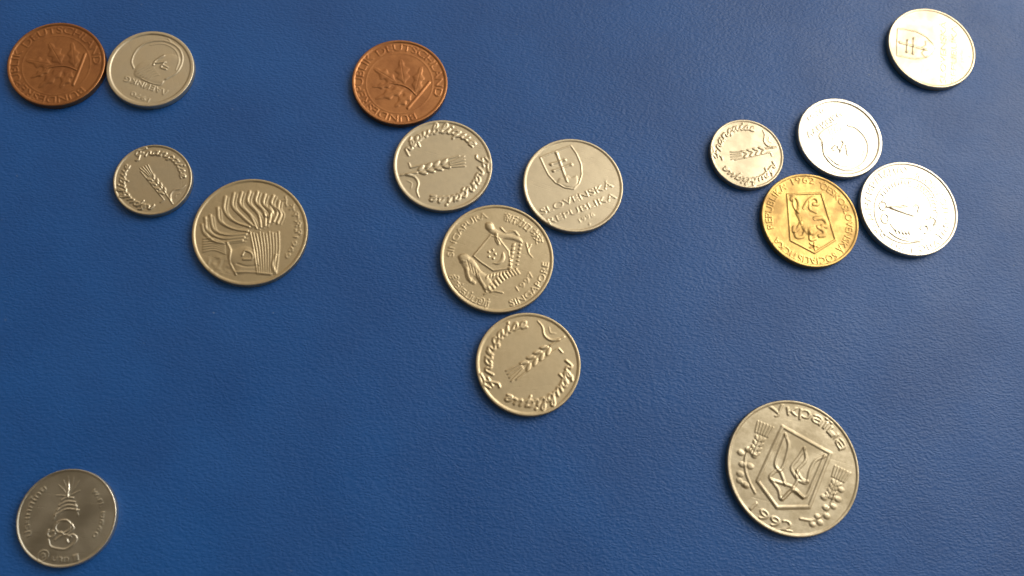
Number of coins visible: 16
